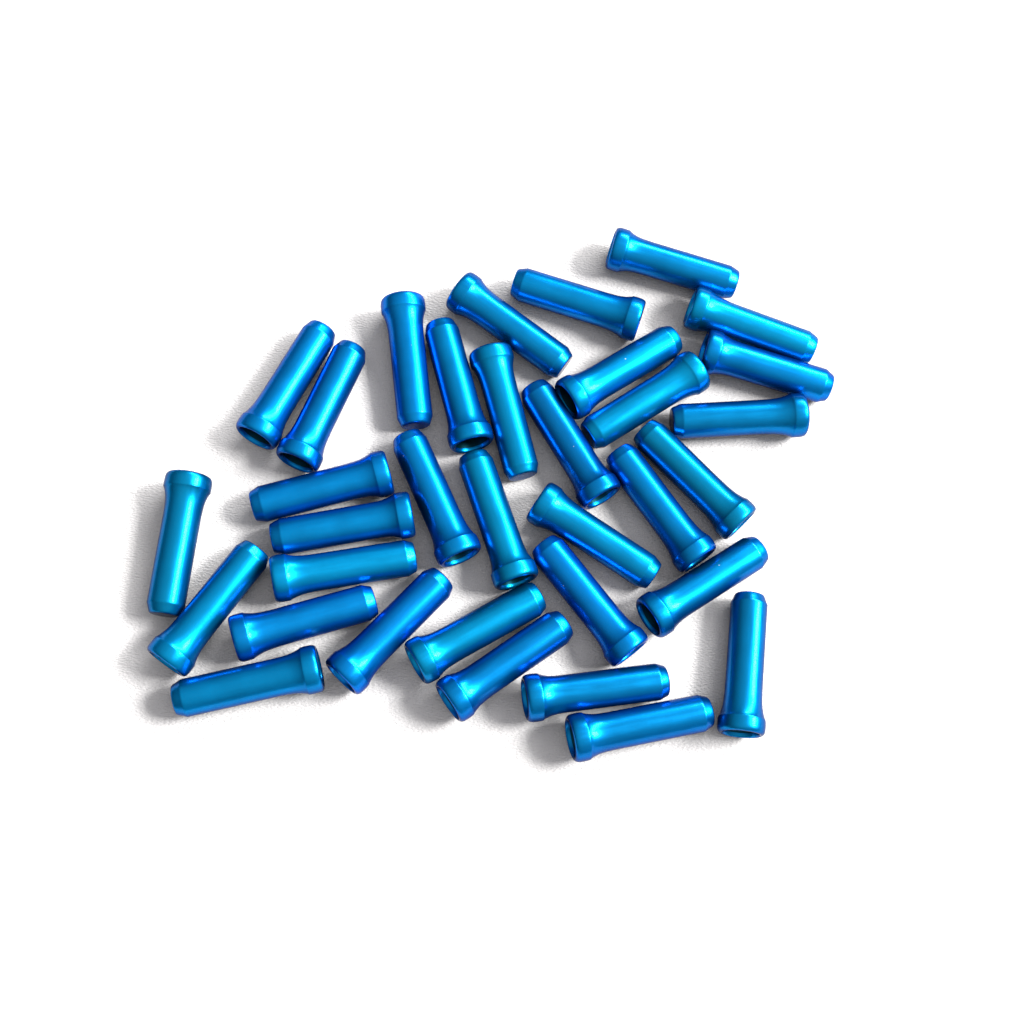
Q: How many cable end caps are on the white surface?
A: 34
